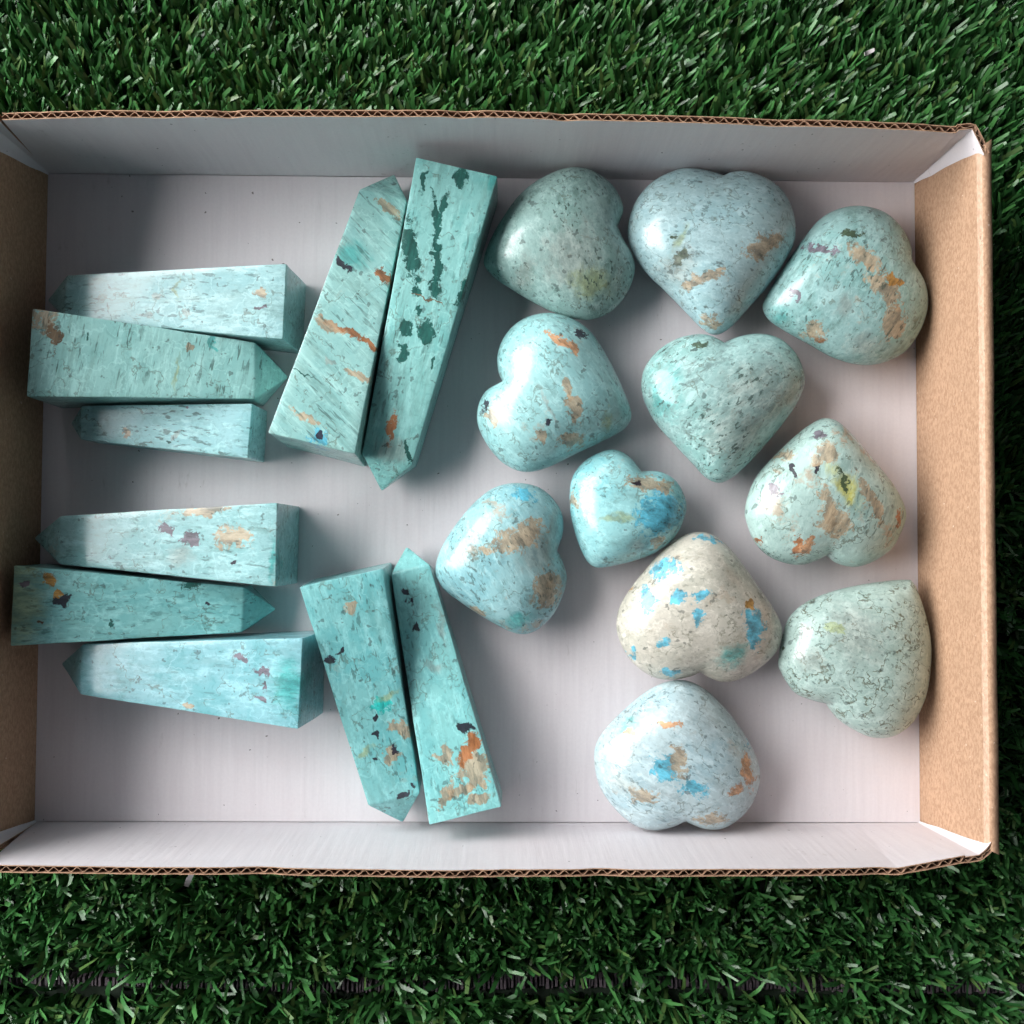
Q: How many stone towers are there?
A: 10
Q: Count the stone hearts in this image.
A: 11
